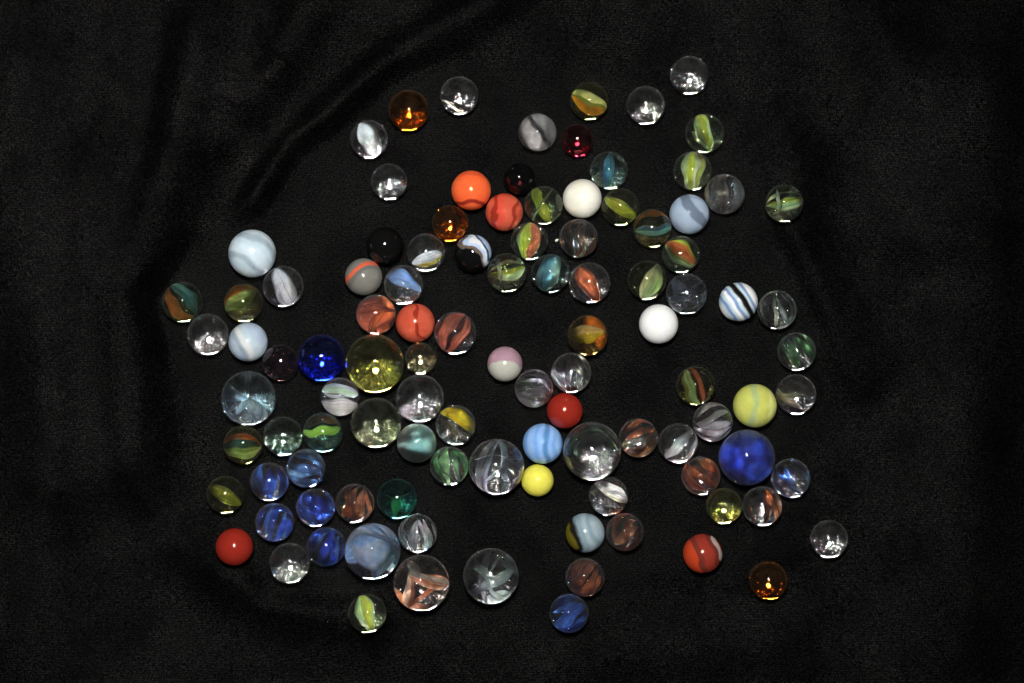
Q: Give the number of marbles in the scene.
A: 106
